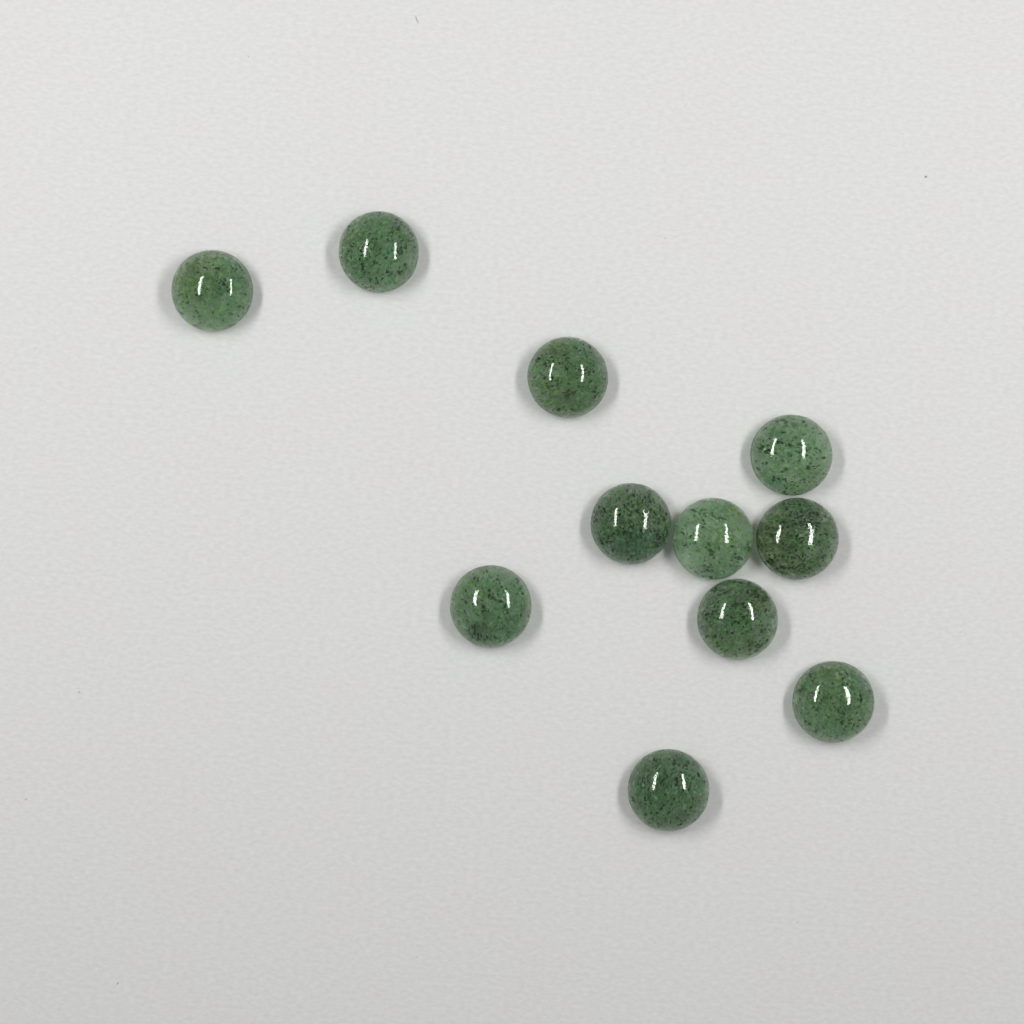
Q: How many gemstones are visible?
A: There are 11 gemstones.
